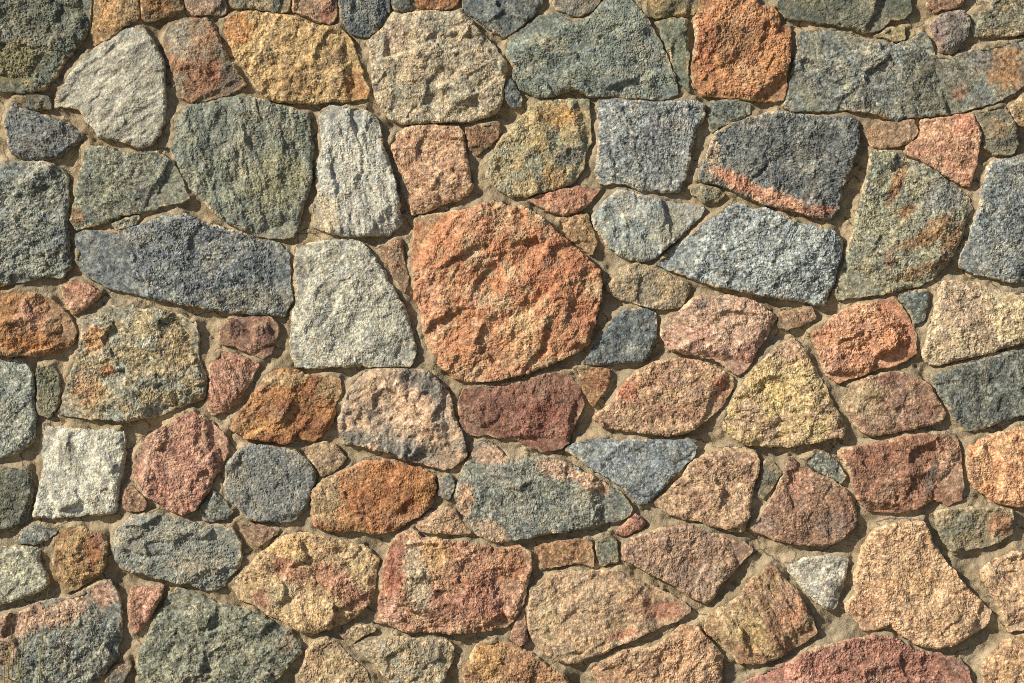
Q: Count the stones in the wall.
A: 123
